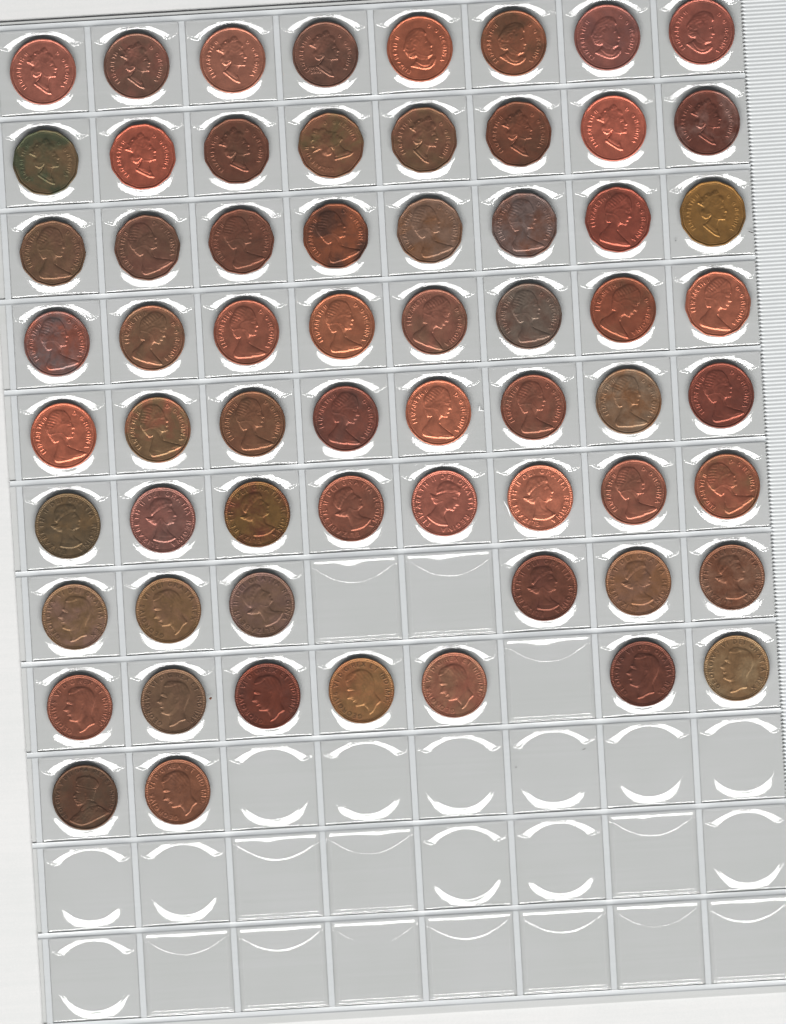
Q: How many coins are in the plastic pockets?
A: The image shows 63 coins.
